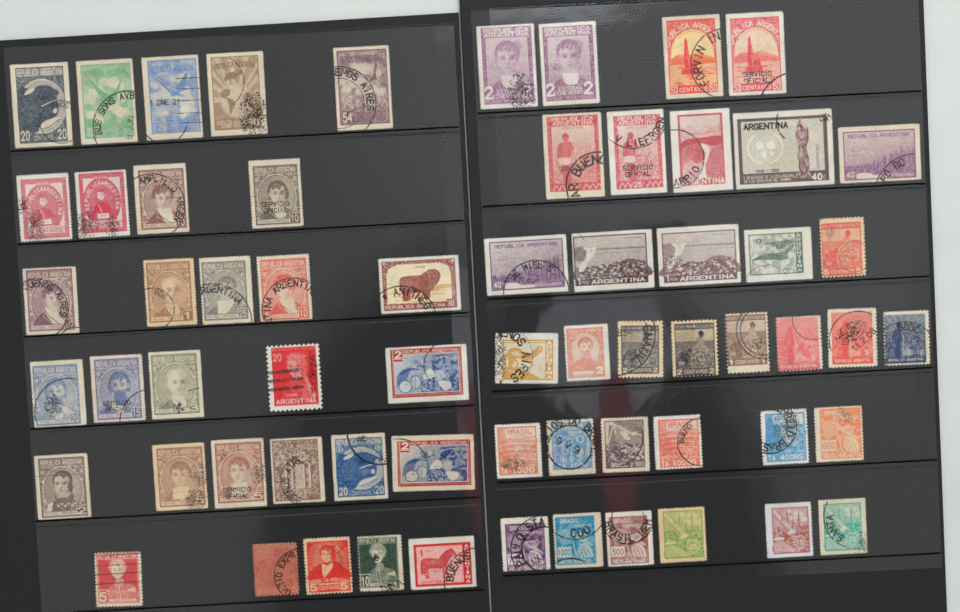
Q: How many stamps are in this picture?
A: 64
